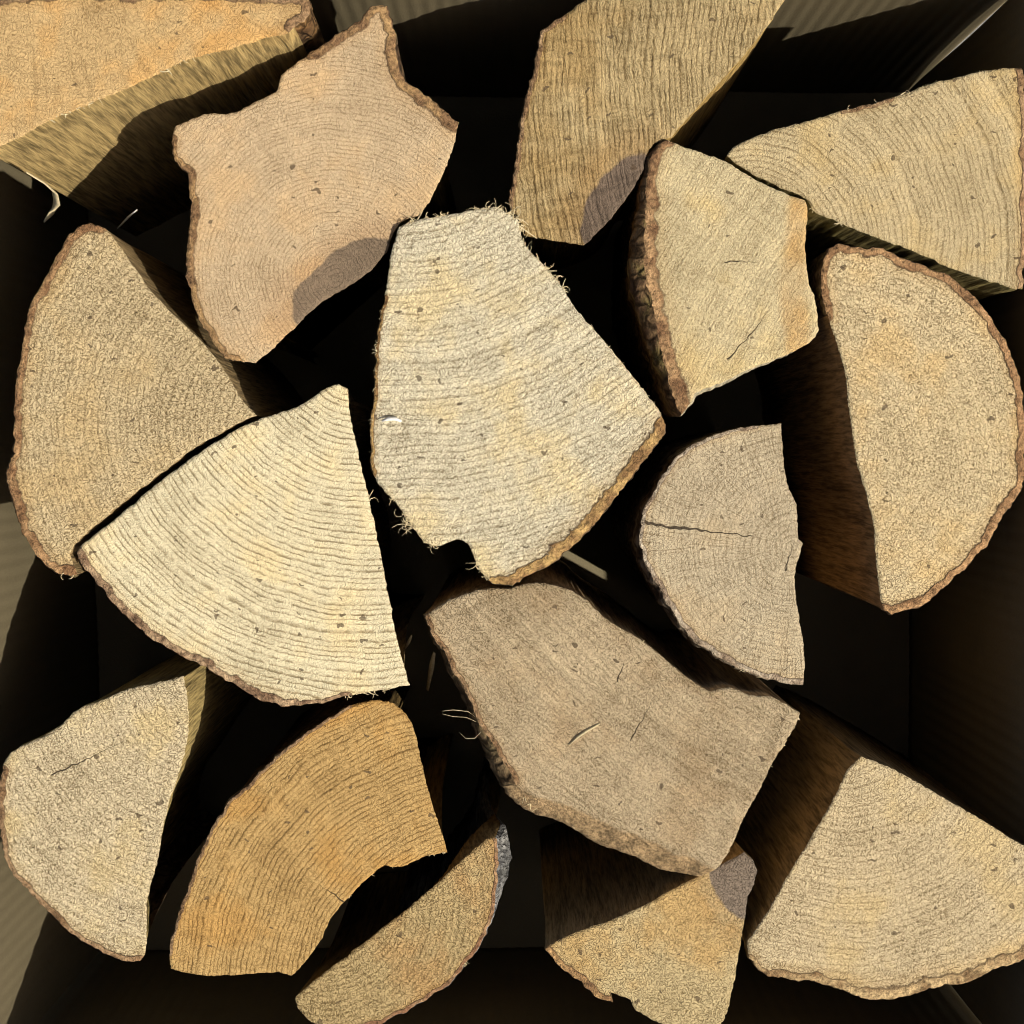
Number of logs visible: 16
